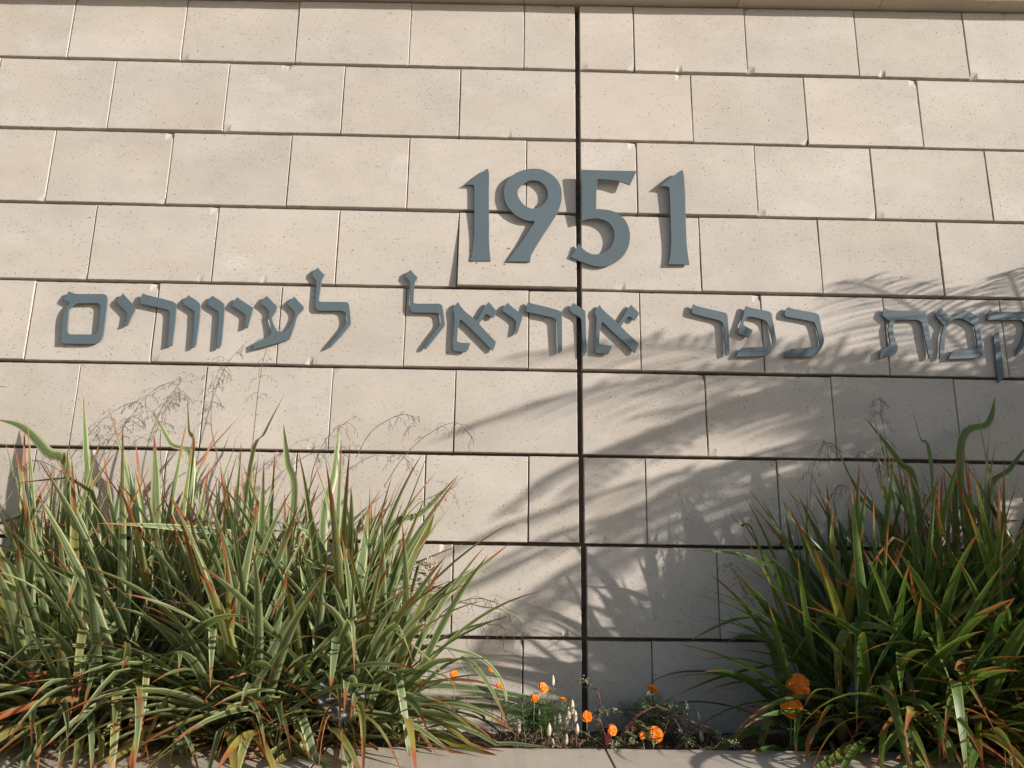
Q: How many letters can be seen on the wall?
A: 20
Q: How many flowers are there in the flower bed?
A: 14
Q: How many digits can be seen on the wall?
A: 4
